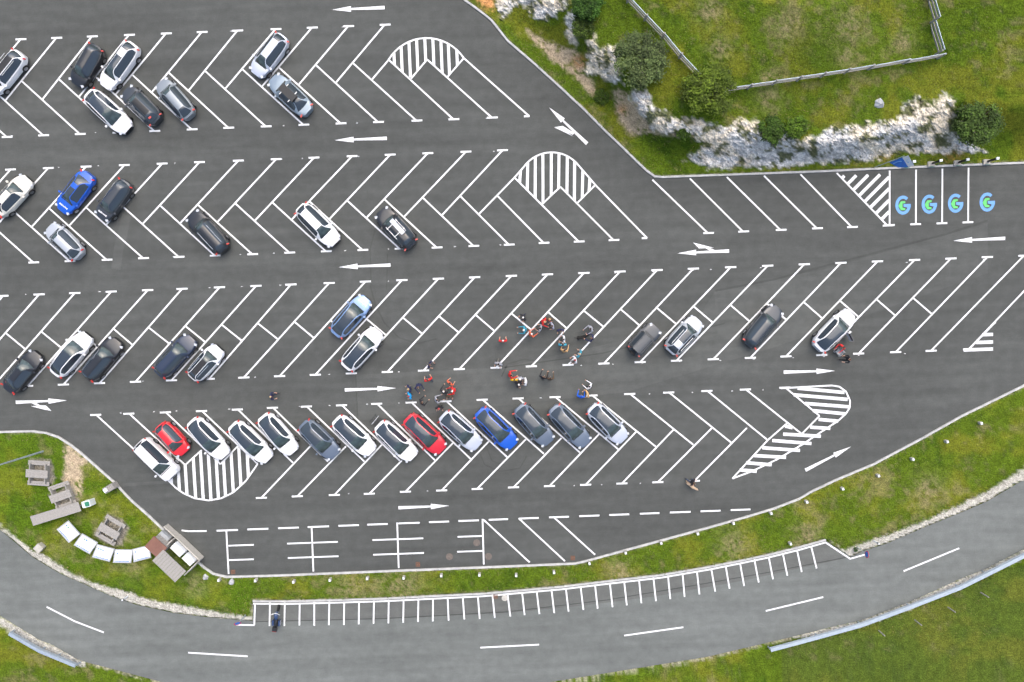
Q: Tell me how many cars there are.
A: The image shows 40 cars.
